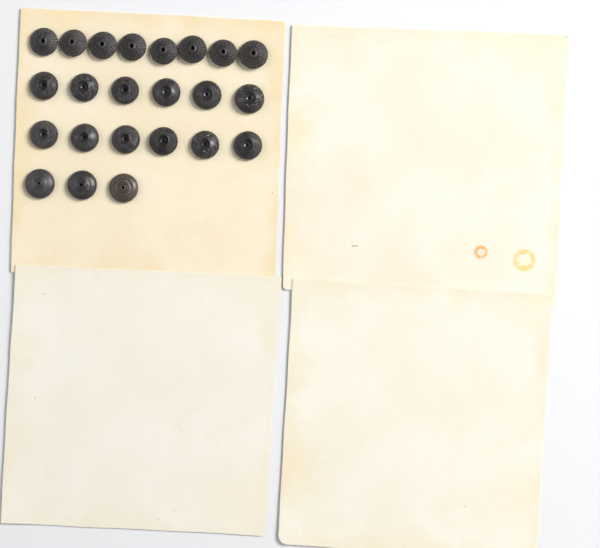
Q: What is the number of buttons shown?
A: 23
